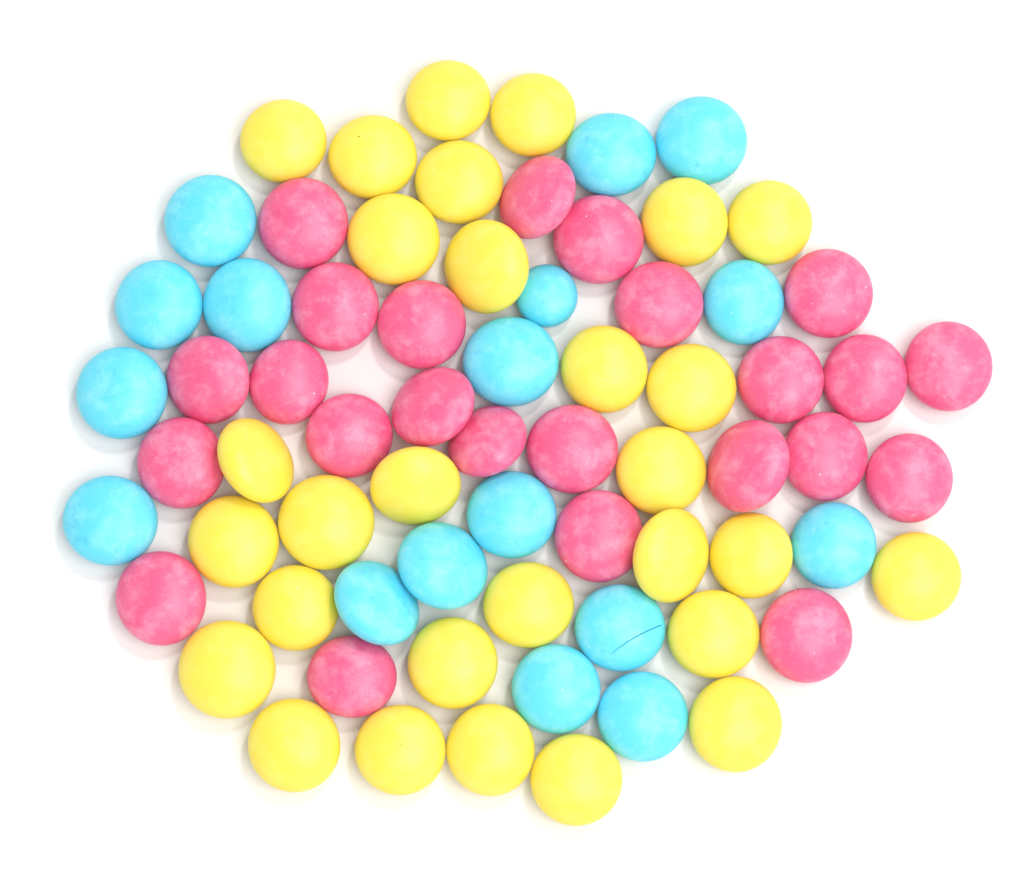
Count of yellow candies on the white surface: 29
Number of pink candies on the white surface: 24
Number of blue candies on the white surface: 17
